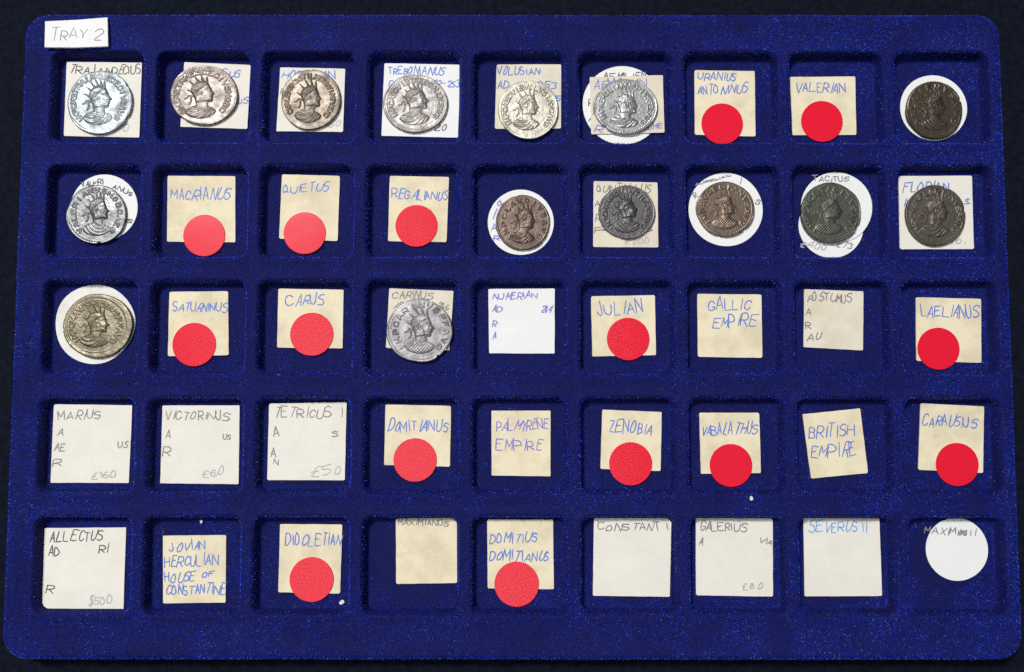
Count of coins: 15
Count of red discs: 15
